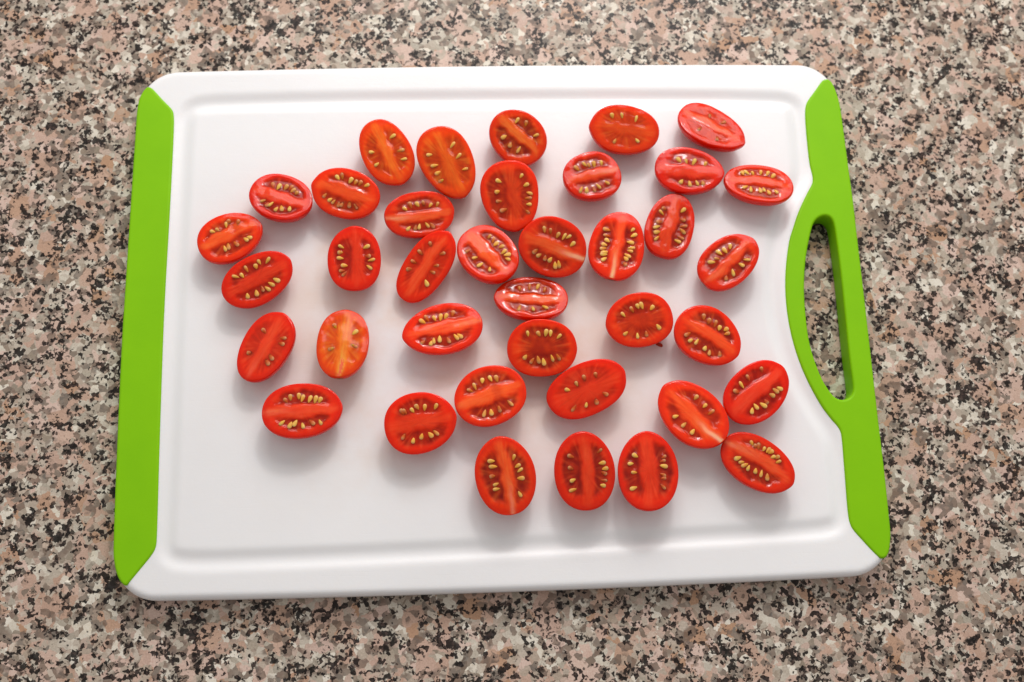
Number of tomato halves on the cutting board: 38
